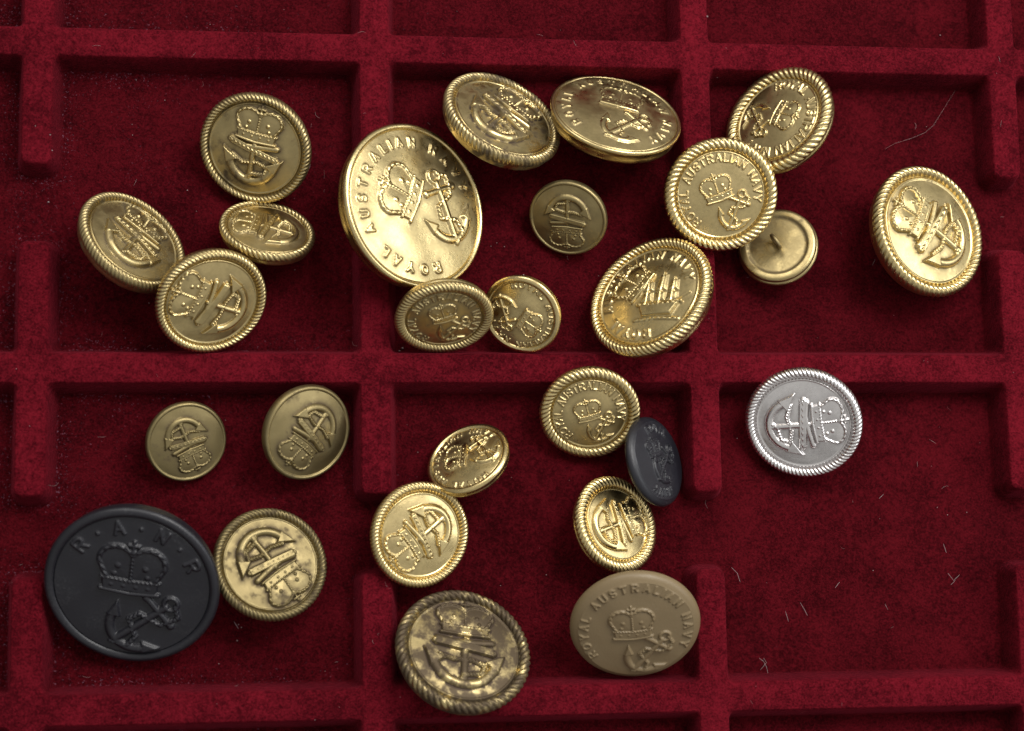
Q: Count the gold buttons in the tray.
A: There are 23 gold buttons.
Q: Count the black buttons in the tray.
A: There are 2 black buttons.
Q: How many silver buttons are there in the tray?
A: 1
